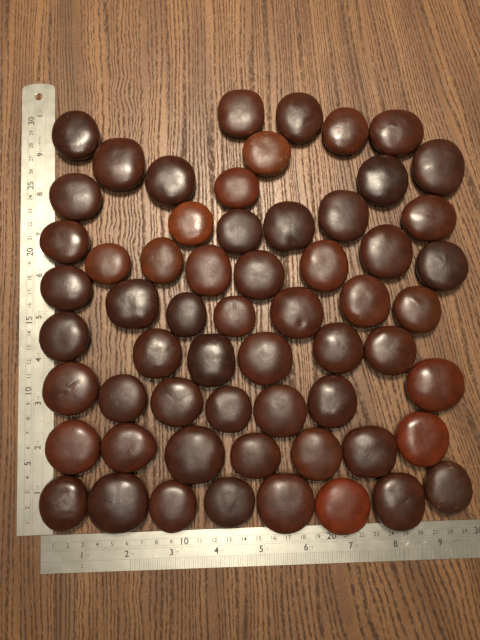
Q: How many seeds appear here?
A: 60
